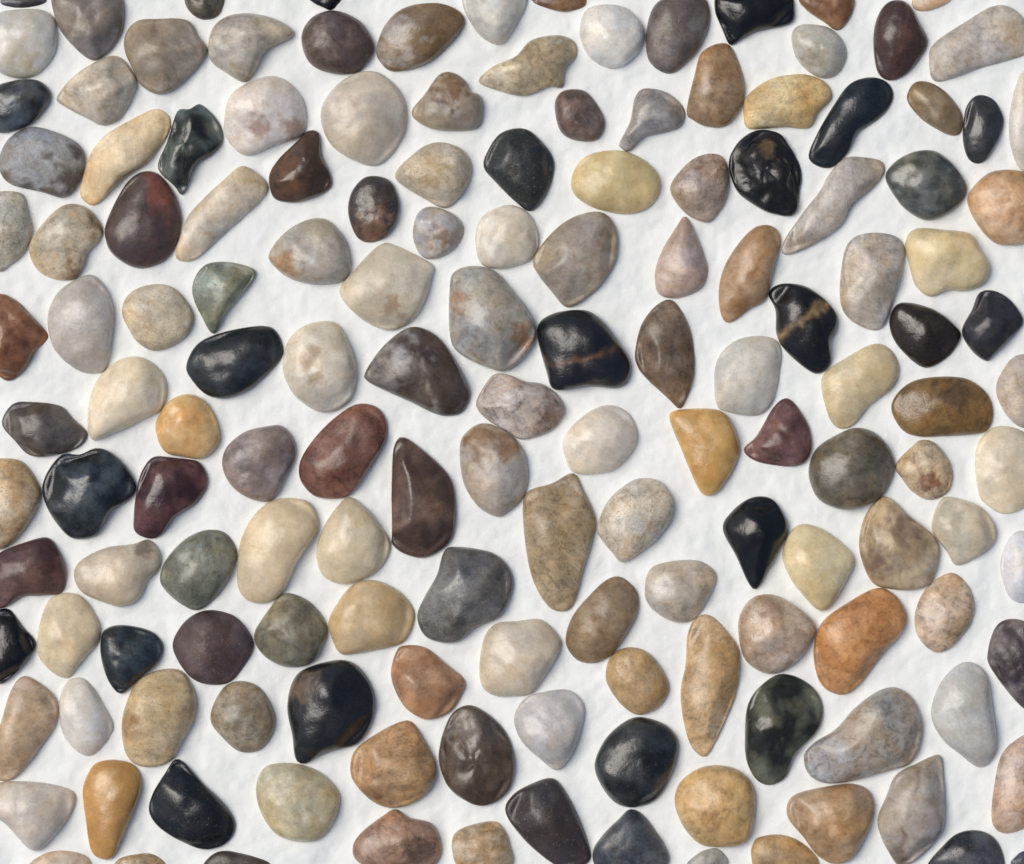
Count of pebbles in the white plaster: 153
